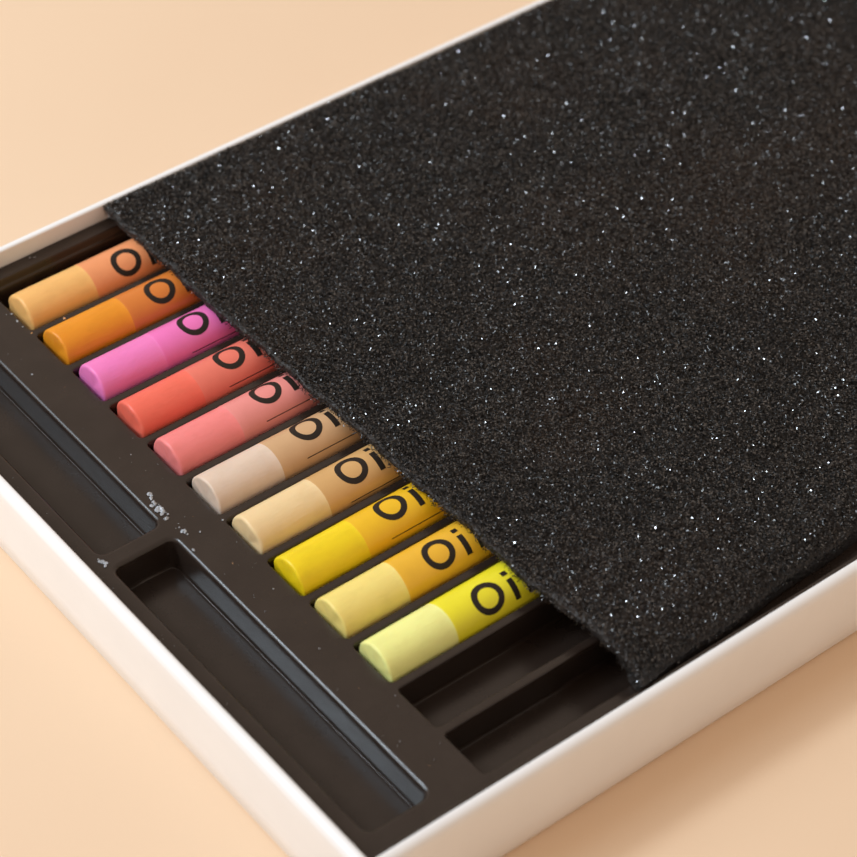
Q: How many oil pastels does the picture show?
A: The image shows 10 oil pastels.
